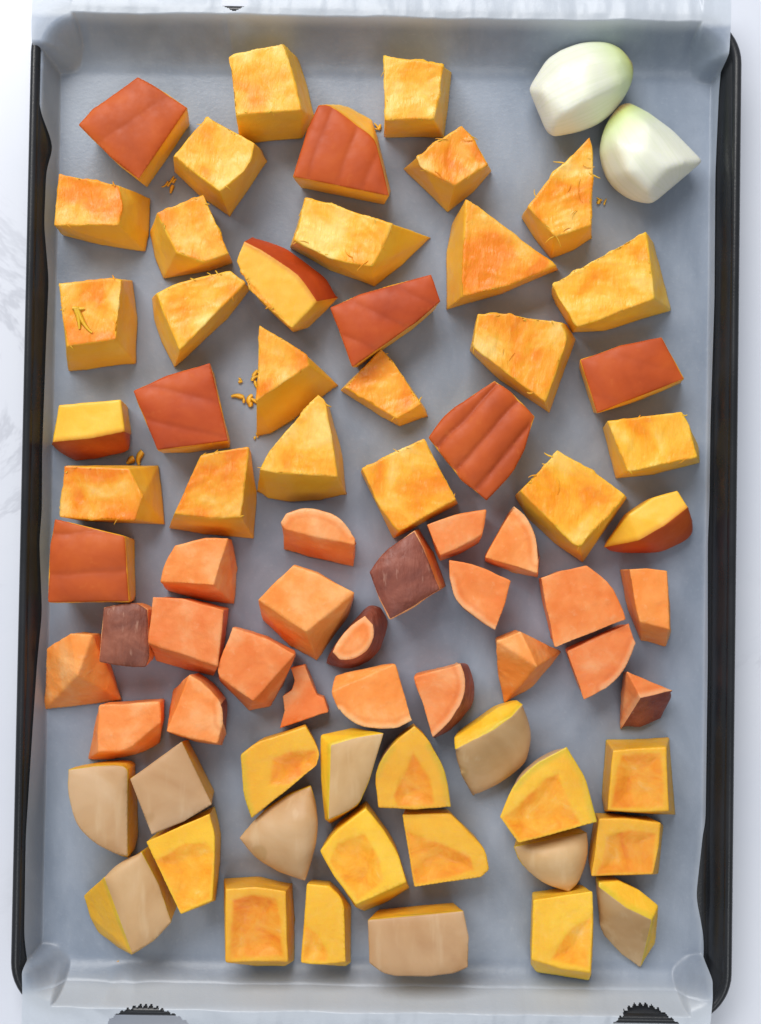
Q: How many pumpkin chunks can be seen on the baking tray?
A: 31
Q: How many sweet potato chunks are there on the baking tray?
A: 22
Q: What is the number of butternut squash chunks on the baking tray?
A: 20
